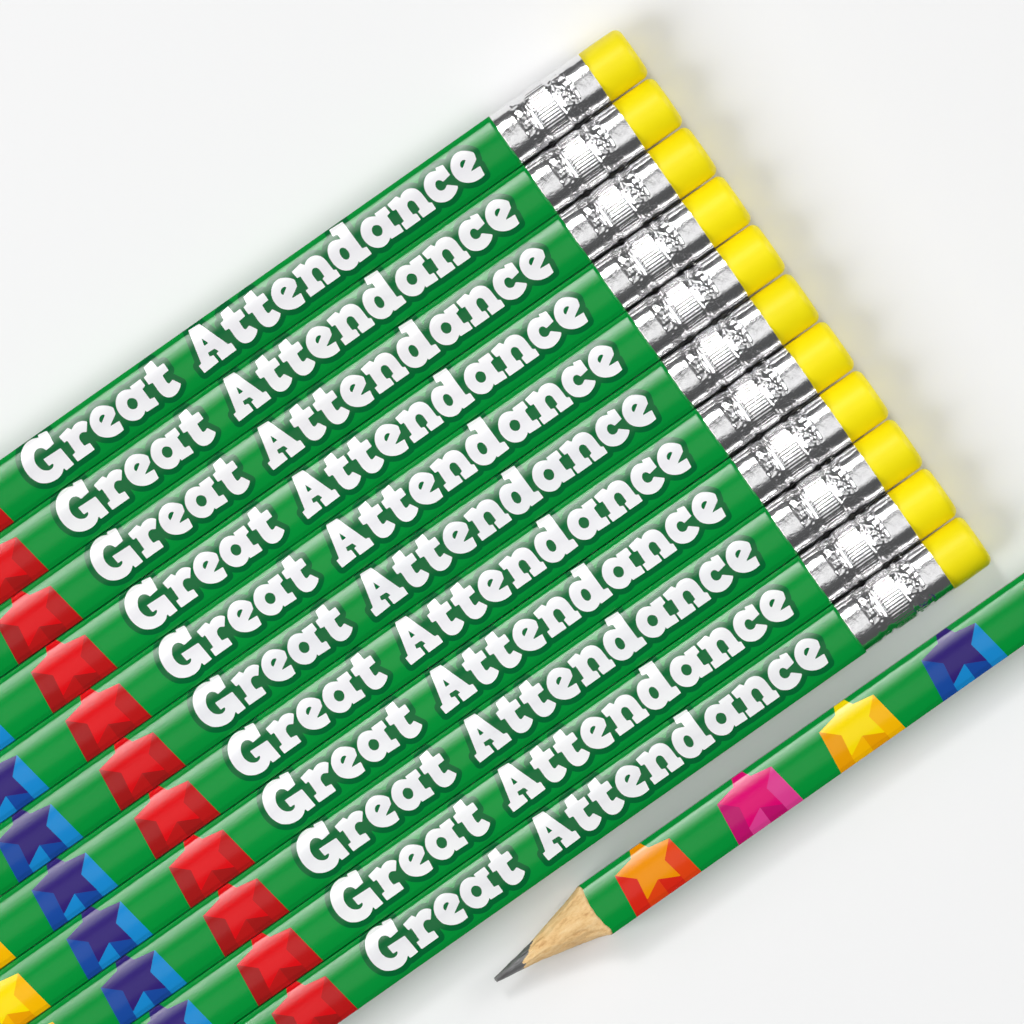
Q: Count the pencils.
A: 12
